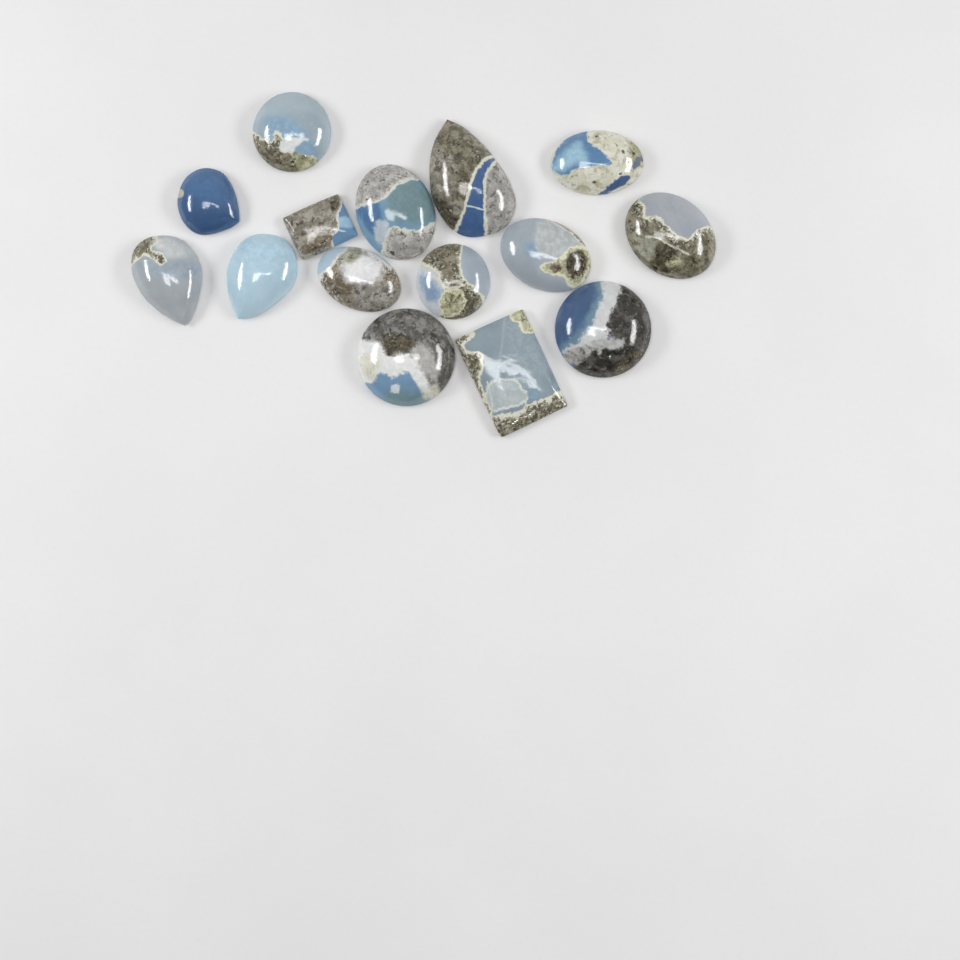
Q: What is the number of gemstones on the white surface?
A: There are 15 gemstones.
